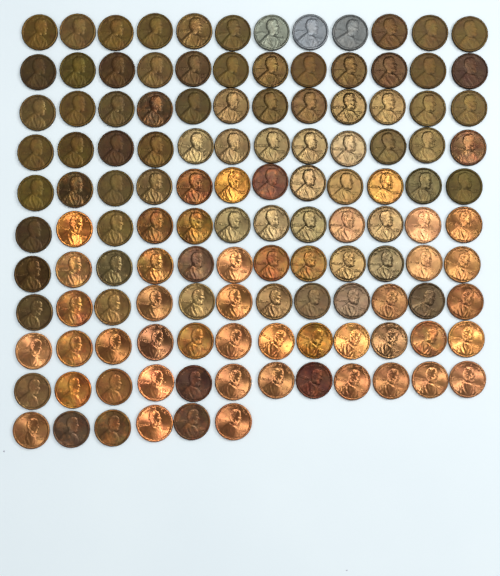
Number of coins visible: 126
